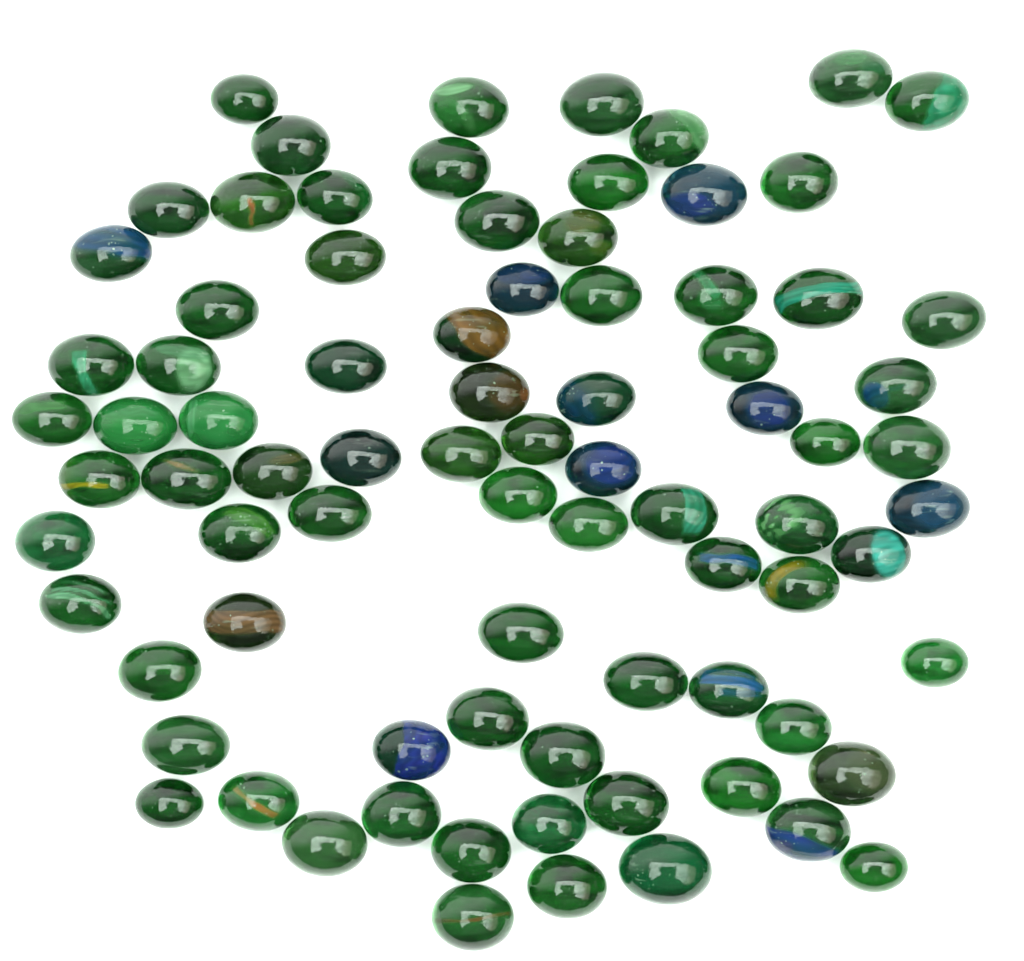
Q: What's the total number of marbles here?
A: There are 82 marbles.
